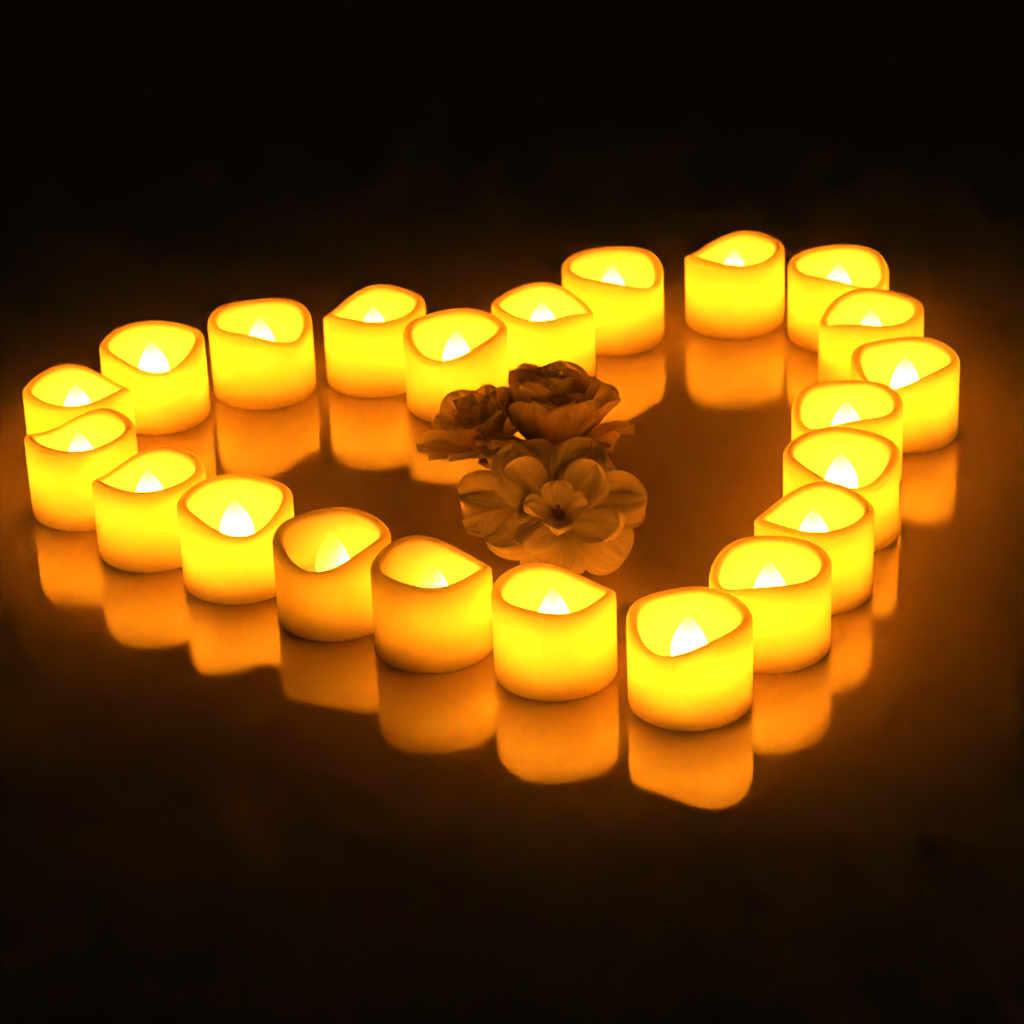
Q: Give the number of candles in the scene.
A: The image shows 22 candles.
